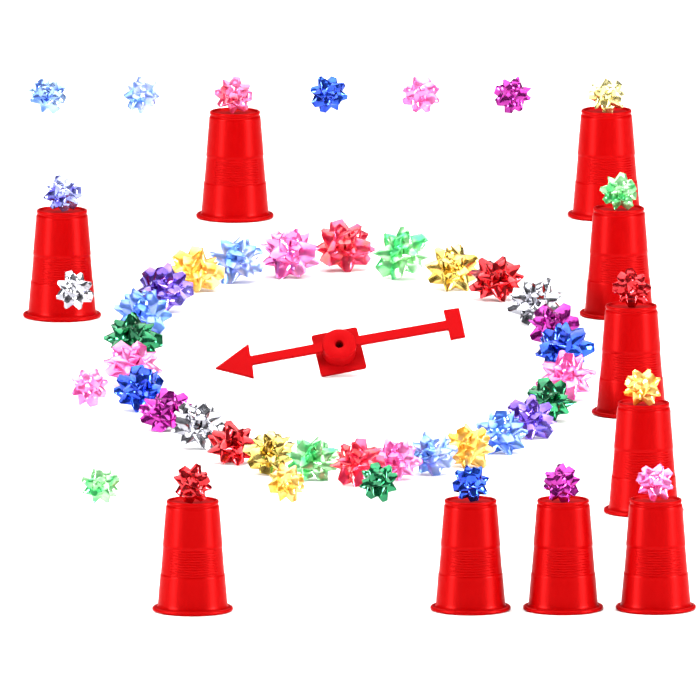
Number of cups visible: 10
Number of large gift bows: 28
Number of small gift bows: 20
